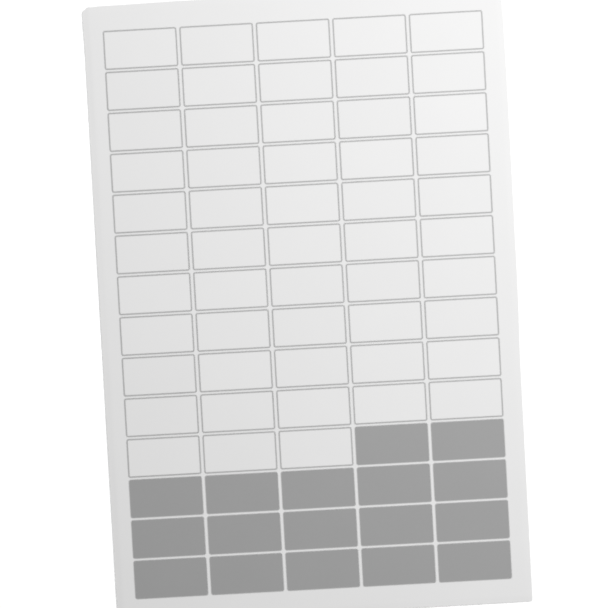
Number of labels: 53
